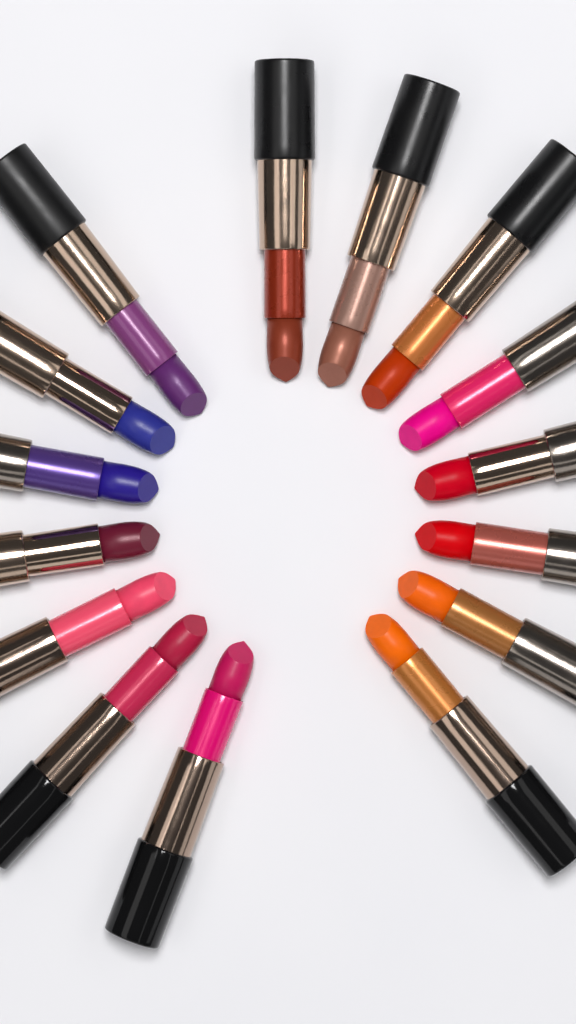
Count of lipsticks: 15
